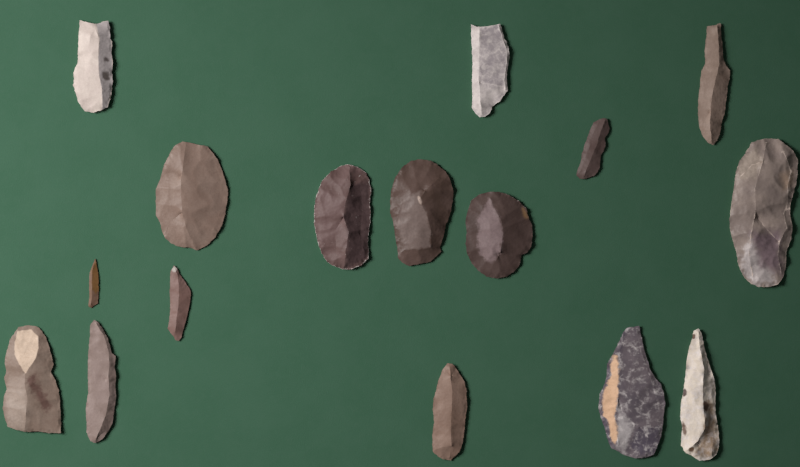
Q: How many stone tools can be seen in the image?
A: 16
